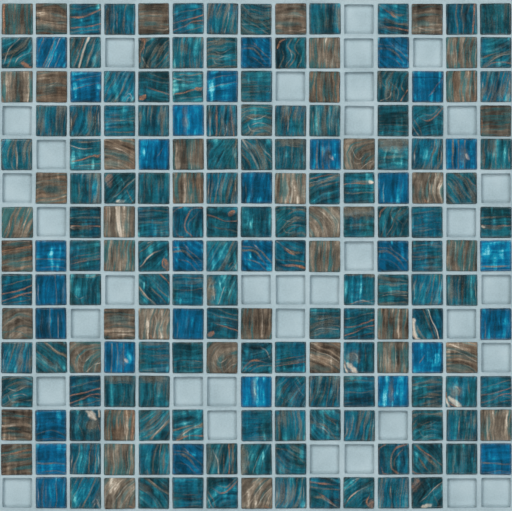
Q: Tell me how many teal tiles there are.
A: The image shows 118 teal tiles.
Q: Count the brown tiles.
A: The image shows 43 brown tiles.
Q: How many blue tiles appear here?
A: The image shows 30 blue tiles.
